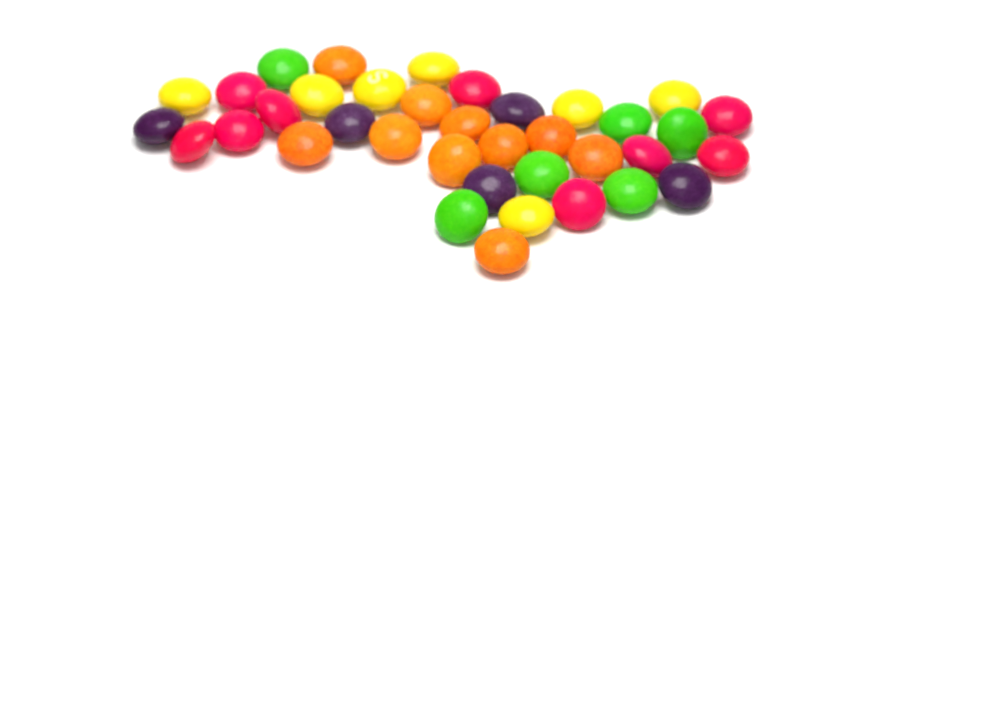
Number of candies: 37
